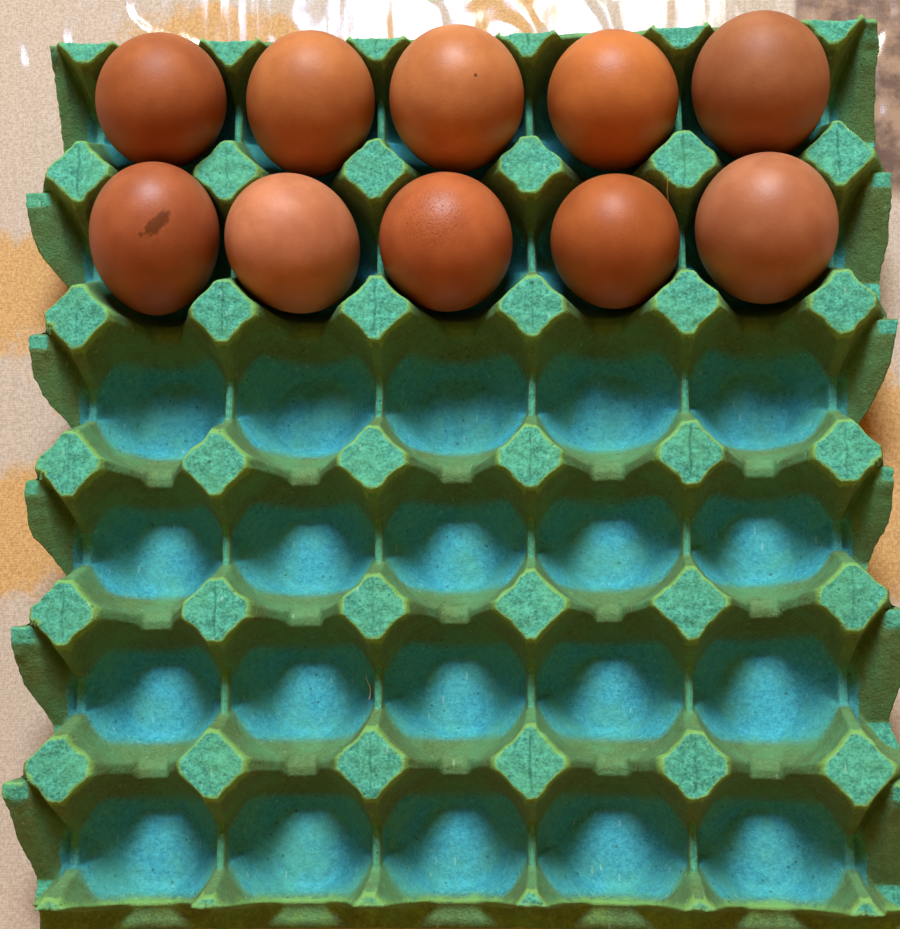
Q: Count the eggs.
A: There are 10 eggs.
